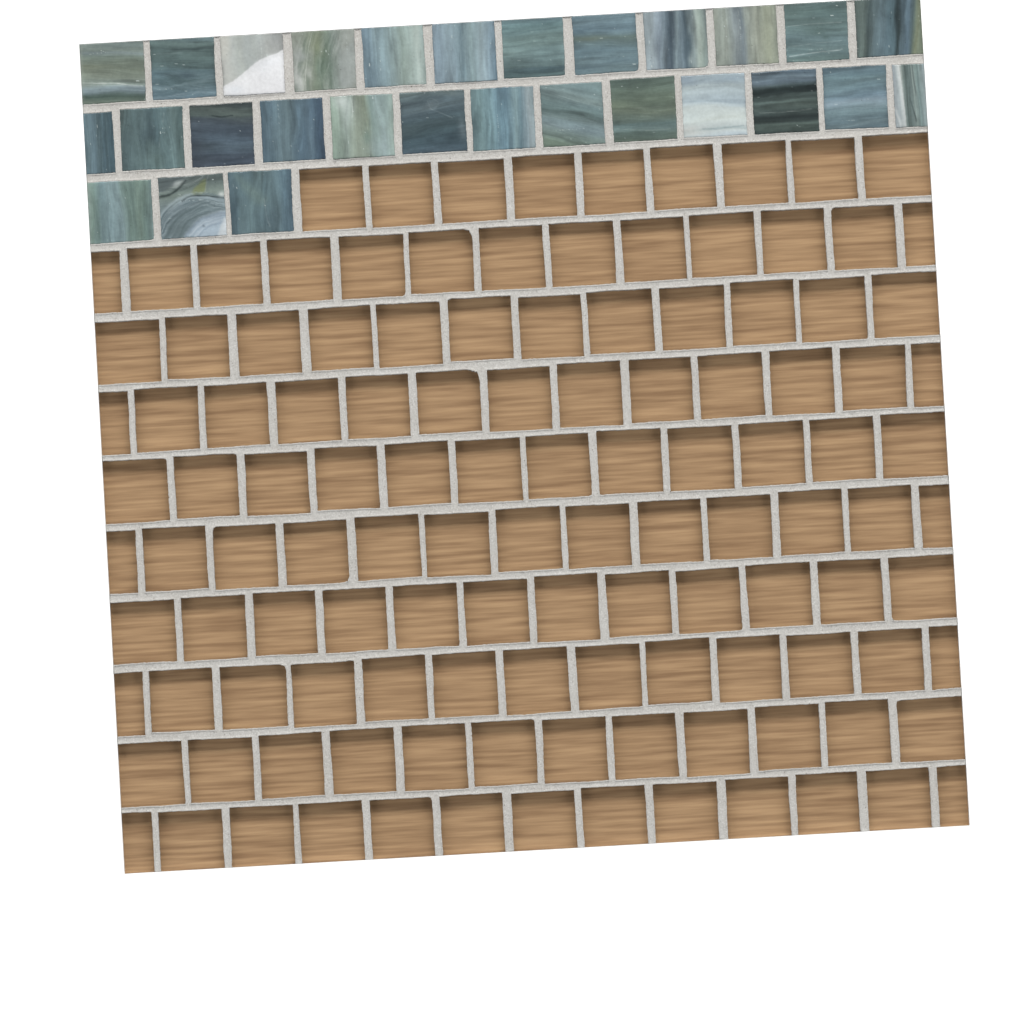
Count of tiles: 28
